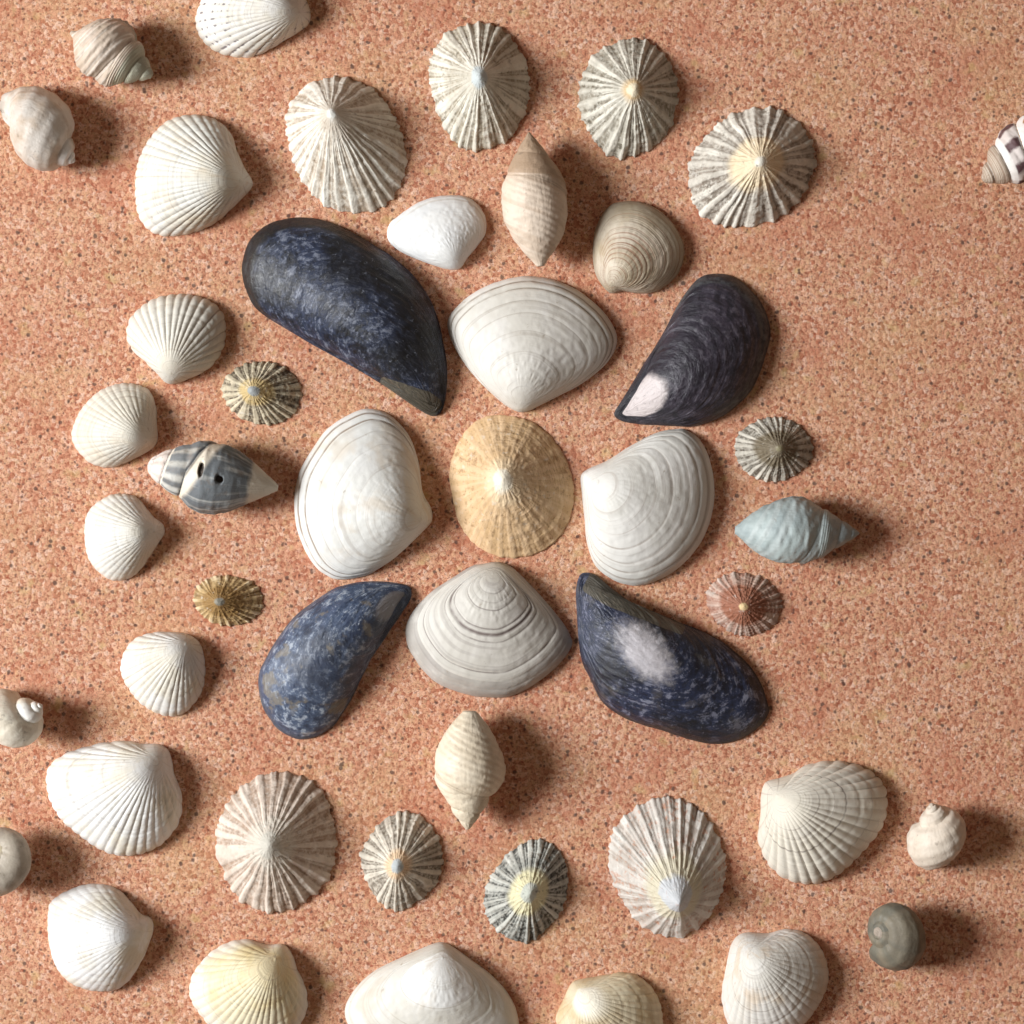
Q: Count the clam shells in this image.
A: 19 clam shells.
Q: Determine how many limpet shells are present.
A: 13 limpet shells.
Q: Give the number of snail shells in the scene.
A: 11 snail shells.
